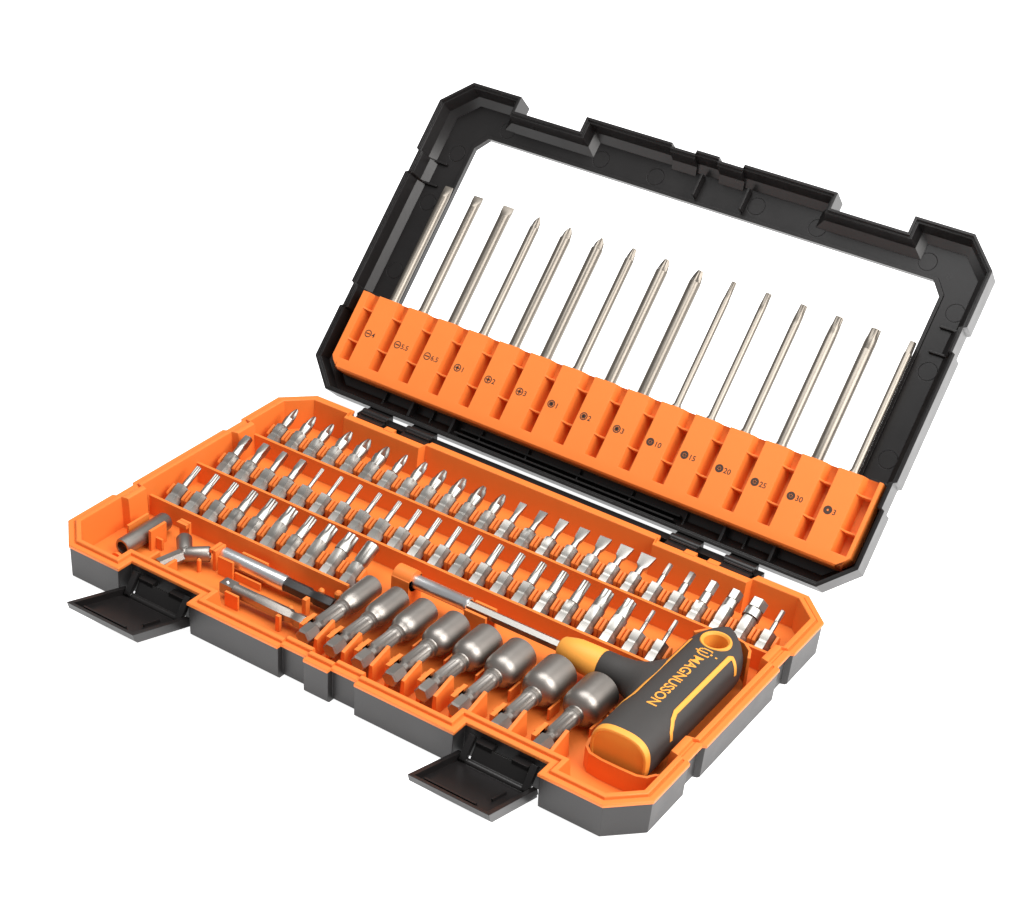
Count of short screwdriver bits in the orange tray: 57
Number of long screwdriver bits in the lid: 15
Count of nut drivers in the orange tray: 8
